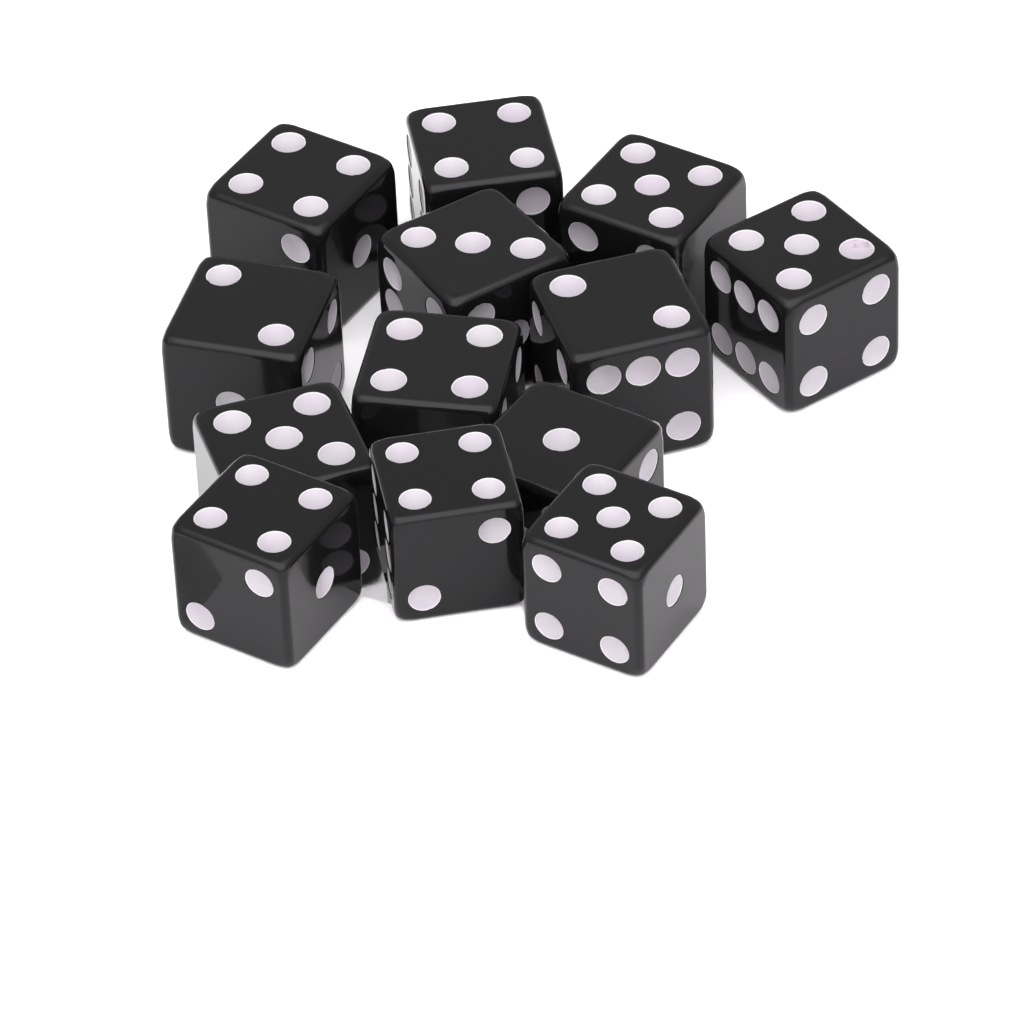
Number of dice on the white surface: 13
